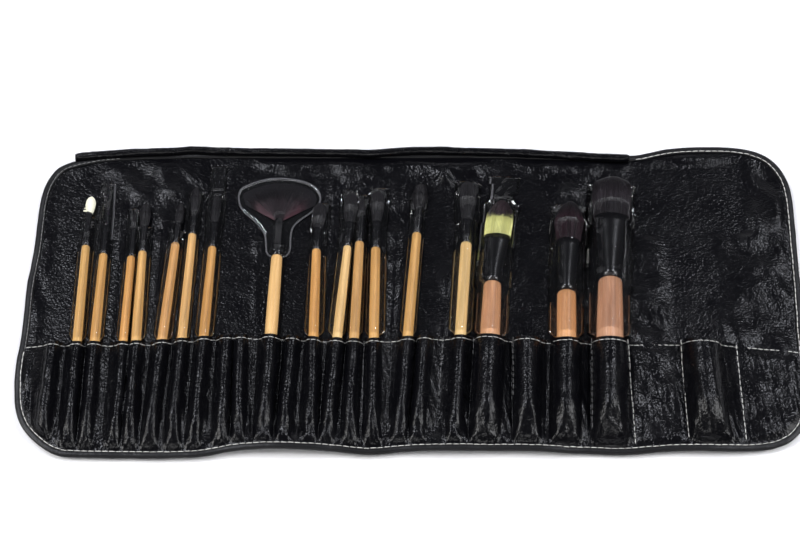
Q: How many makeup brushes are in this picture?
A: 17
